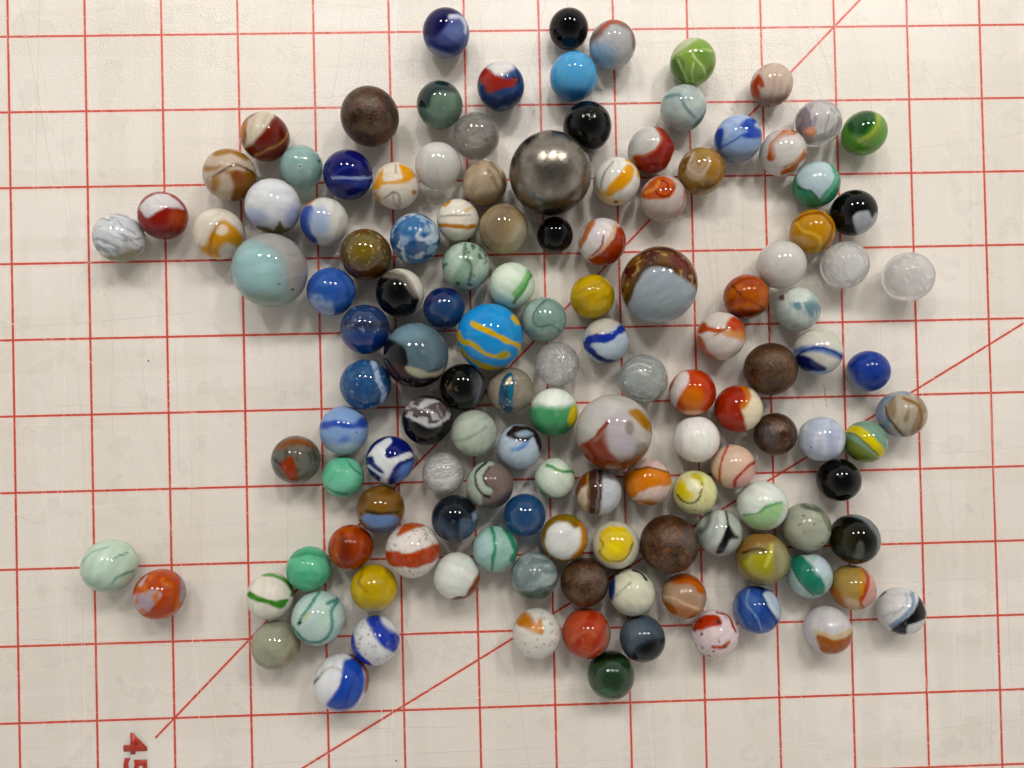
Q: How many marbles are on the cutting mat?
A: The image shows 131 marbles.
